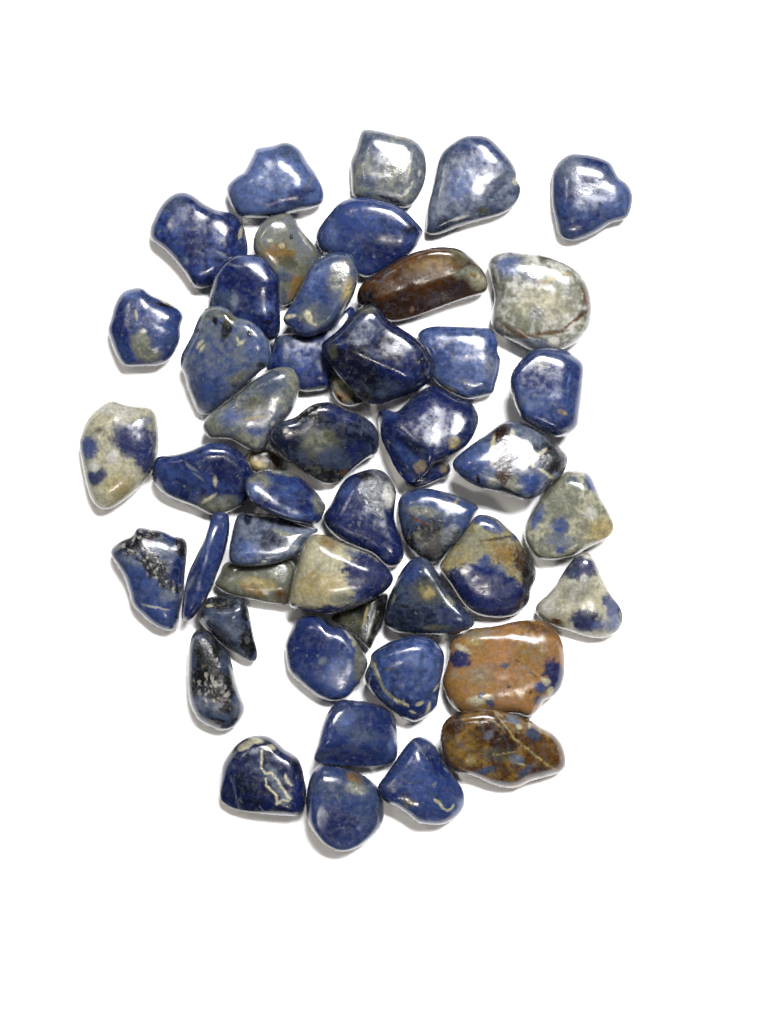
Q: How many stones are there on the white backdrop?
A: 49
